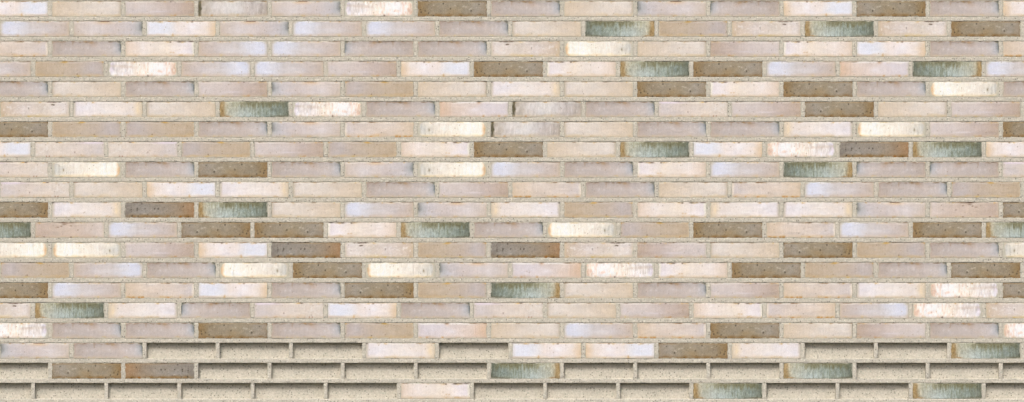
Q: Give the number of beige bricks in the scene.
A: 154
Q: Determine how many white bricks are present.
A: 59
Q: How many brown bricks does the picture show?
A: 34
